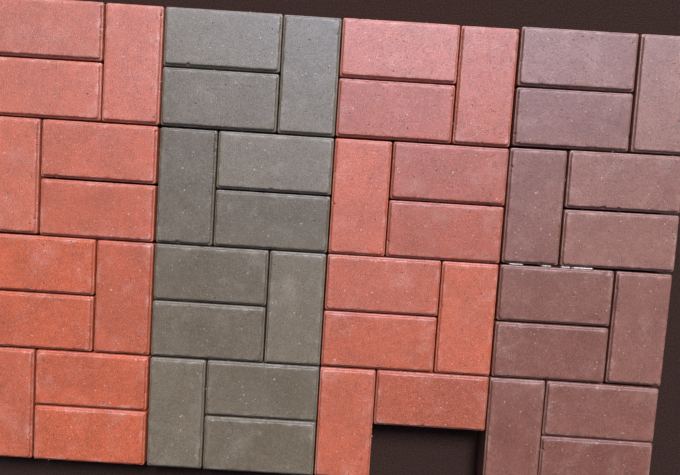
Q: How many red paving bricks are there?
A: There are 23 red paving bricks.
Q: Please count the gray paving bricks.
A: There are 12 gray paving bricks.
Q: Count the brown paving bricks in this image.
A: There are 12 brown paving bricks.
